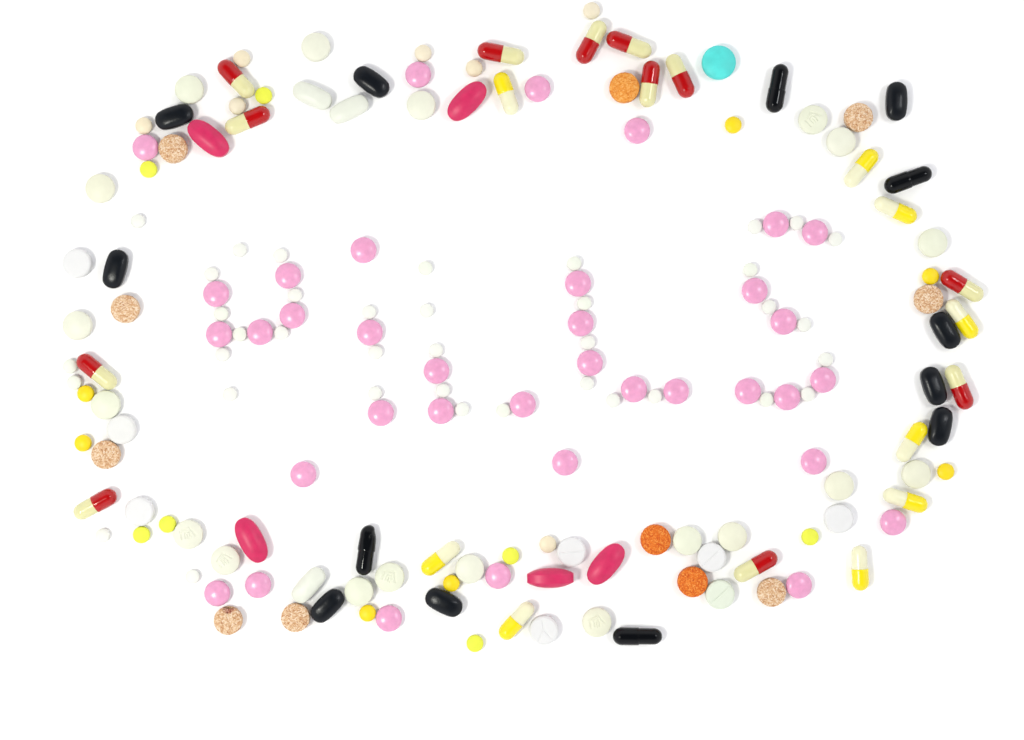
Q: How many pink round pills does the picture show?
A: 36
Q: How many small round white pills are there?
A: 38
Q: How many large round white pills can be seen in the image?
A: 27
